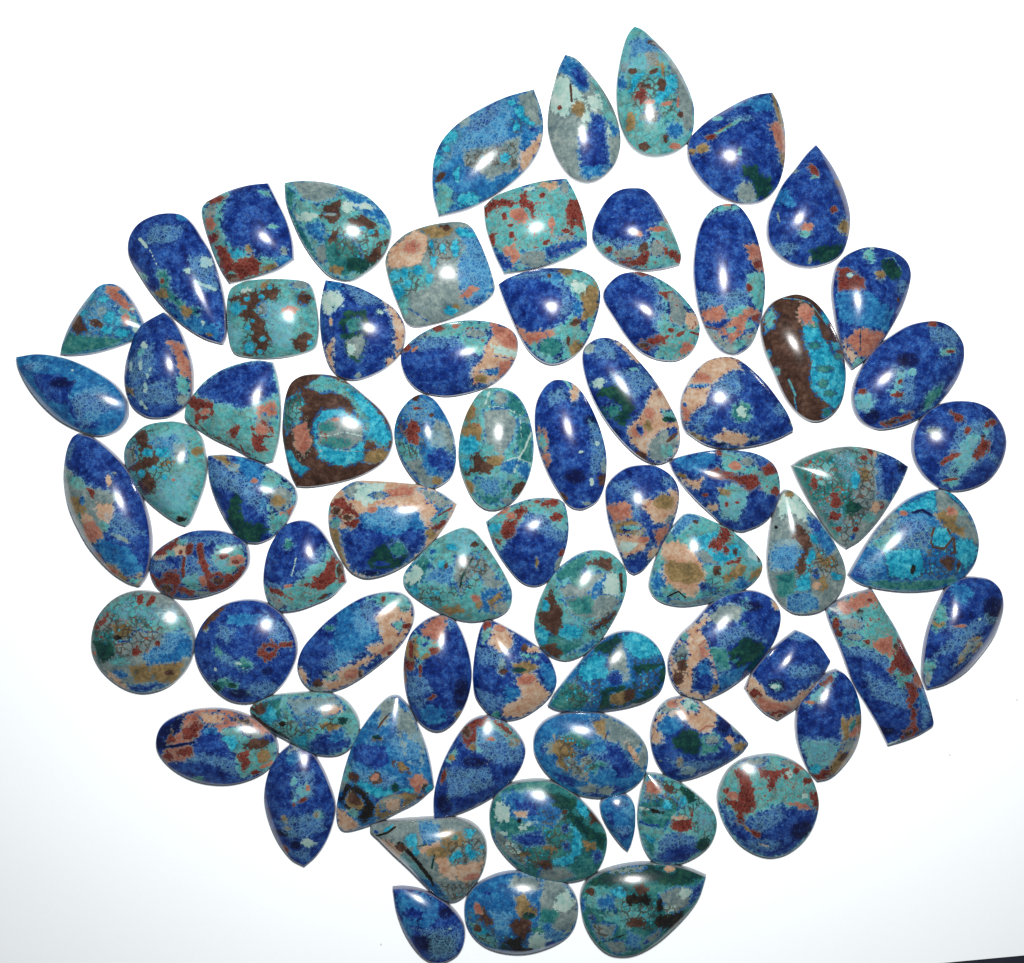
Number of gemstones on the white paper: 72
